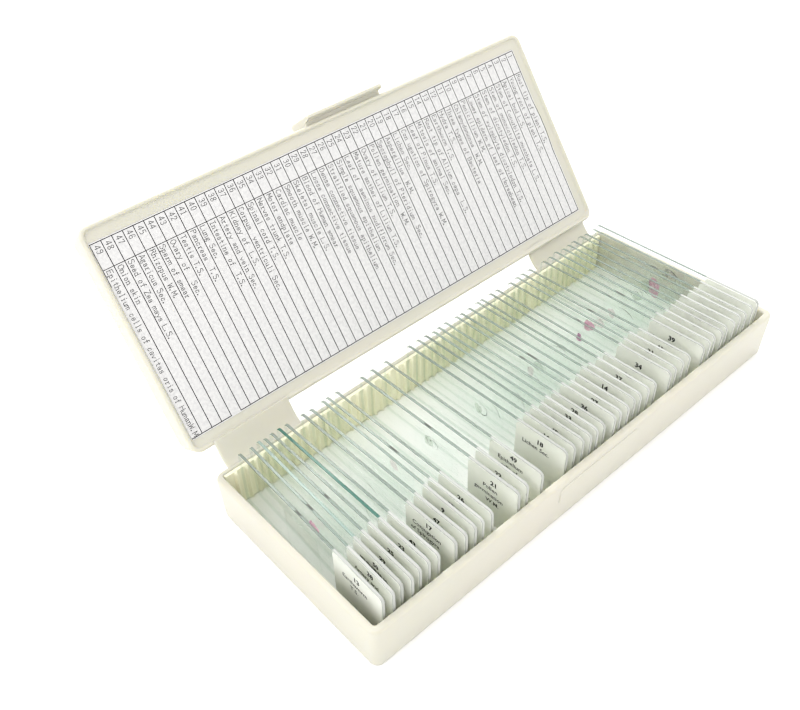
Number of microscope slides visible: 42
